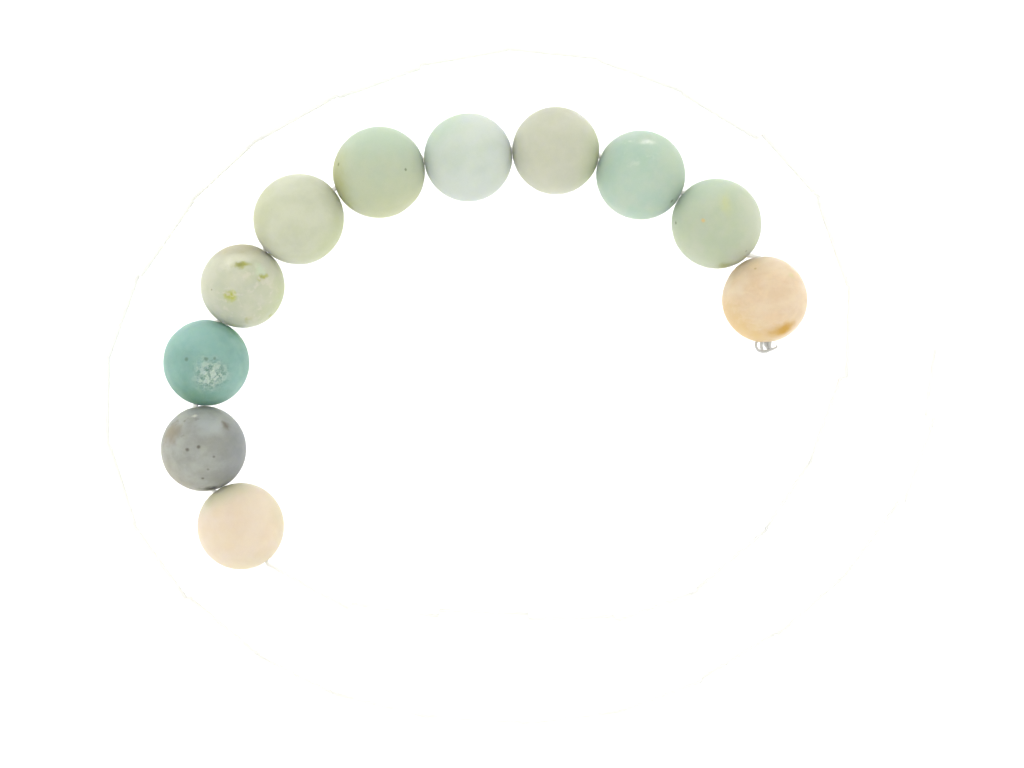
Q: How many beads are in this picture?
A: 11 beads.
